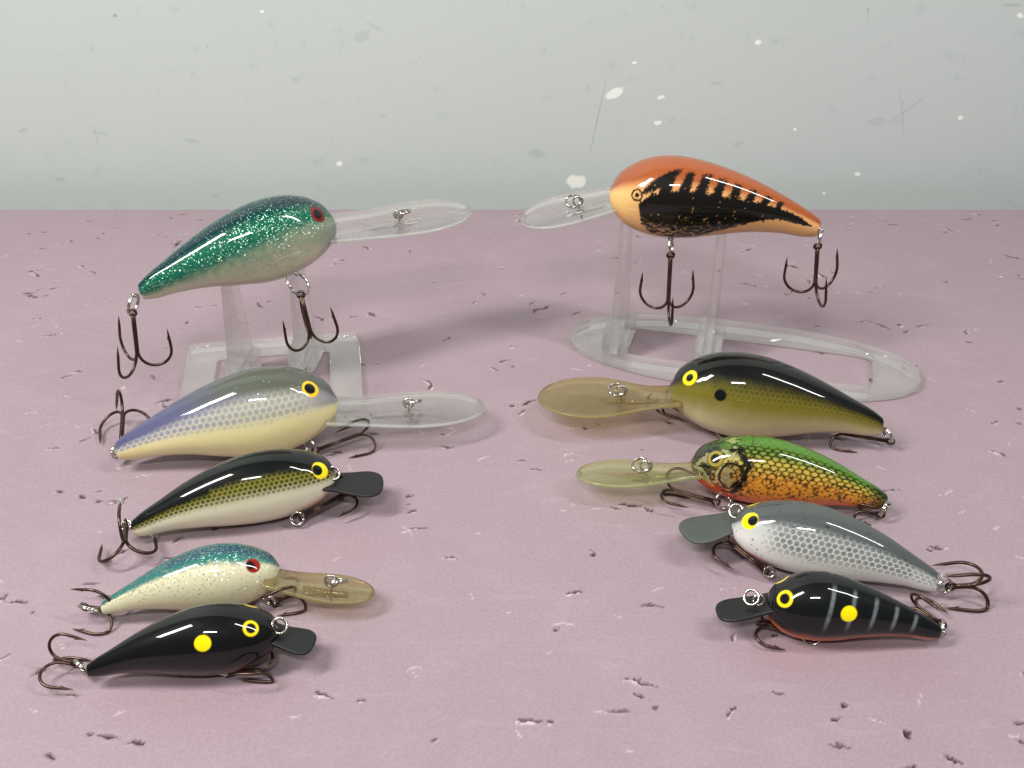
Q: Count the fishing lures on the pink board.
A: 10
